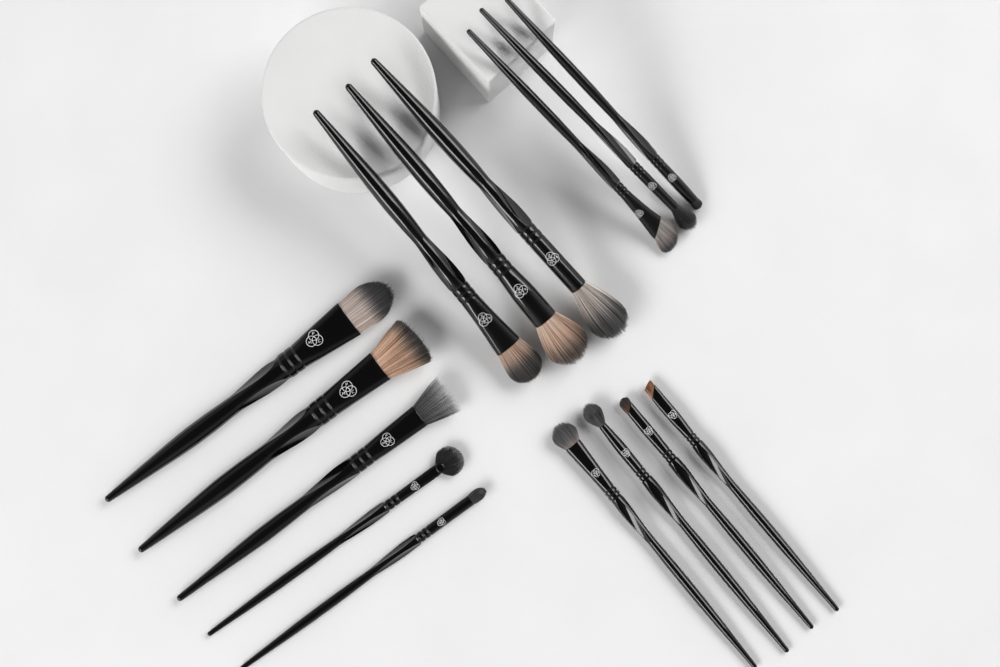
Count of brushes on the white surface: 15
